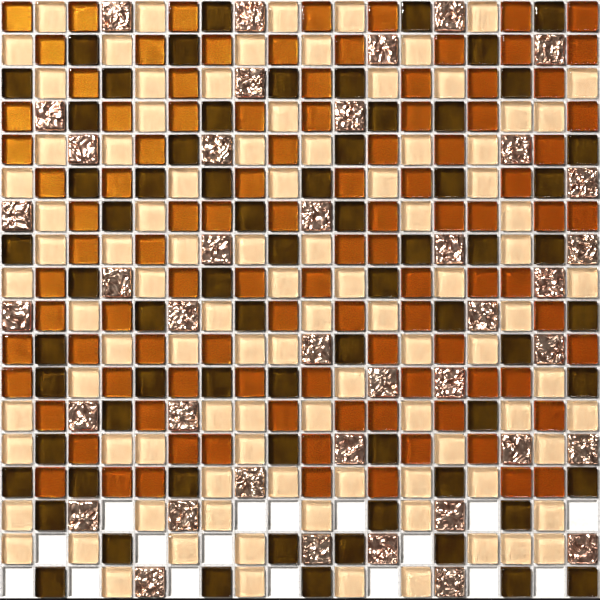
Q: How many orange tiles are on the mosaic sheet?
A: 102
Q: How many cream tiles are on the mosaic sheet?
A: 96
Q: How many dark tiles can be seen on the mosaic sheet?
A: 69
